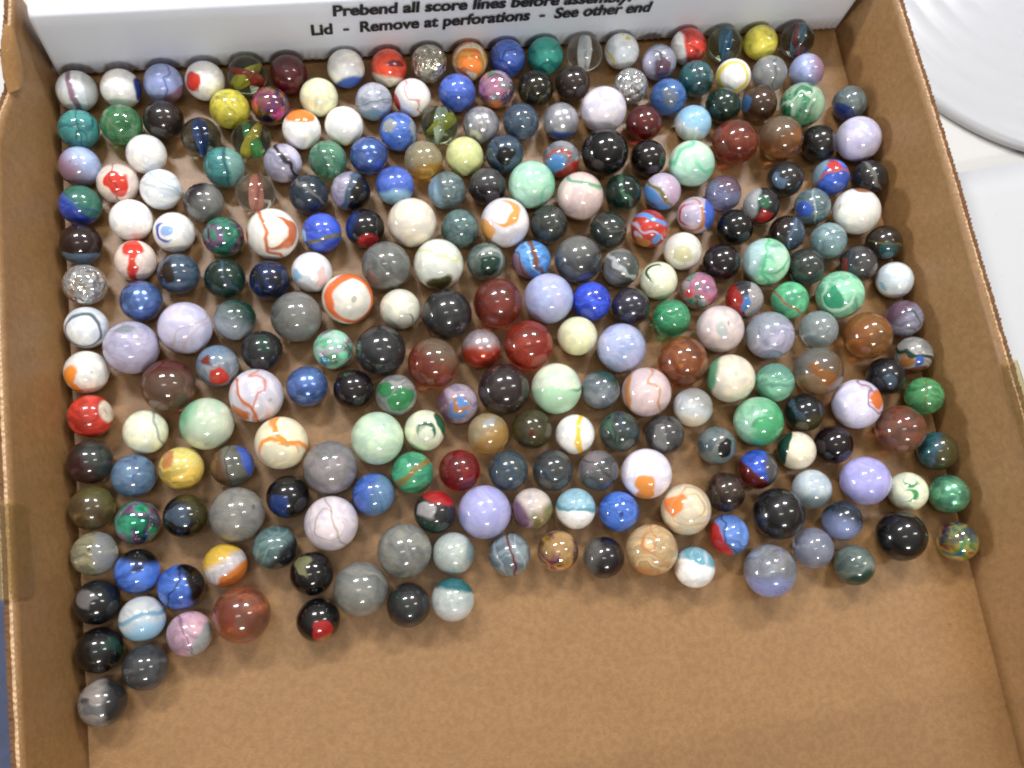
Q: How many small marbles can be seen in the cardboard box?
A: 200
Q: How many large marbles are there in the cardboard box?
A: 60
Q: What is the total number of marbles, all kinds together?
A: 260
